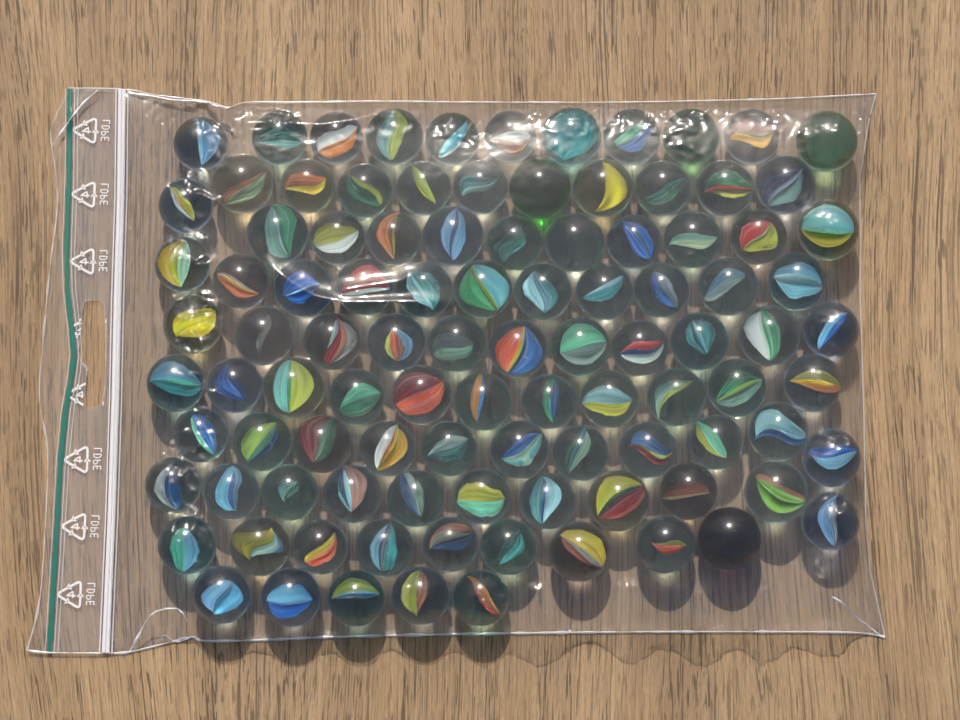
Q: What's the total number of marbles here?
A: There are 101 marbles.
